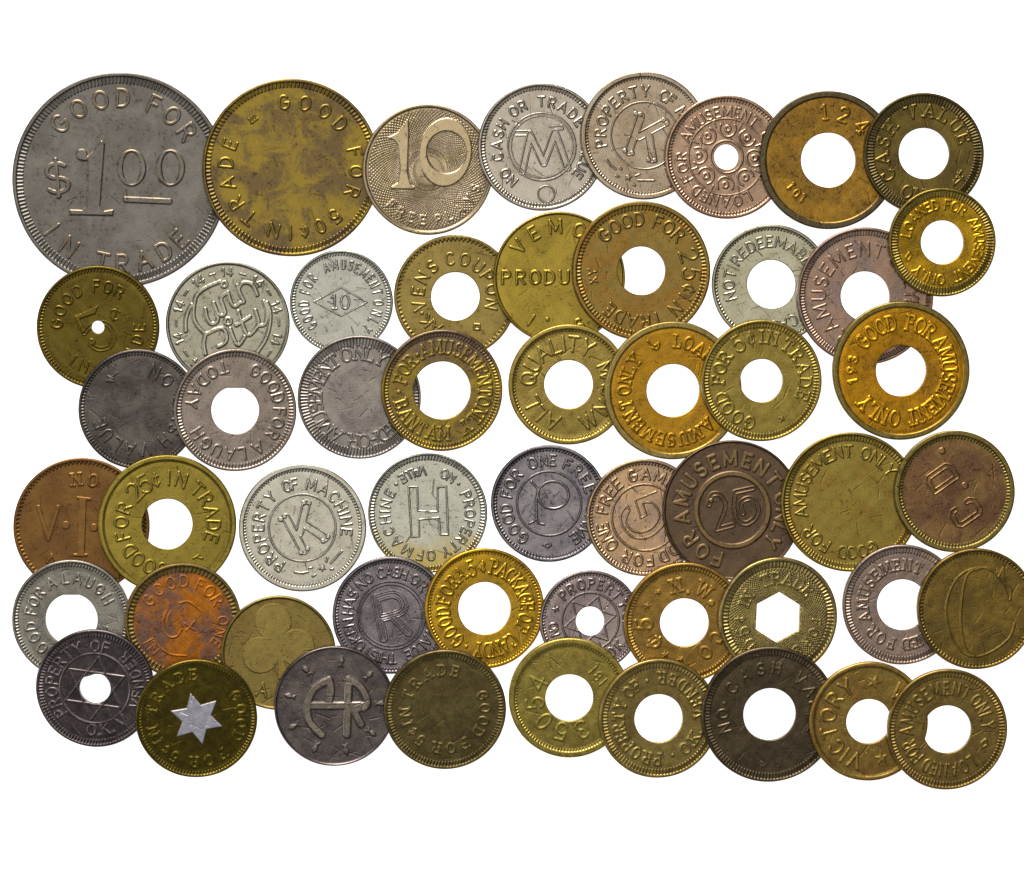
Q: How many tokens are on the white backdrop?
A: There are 53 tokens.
